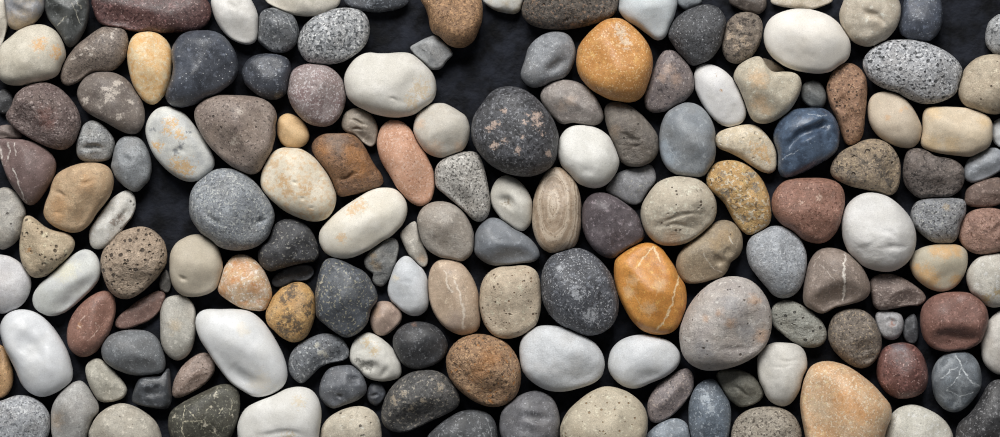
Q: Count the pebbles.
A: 158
